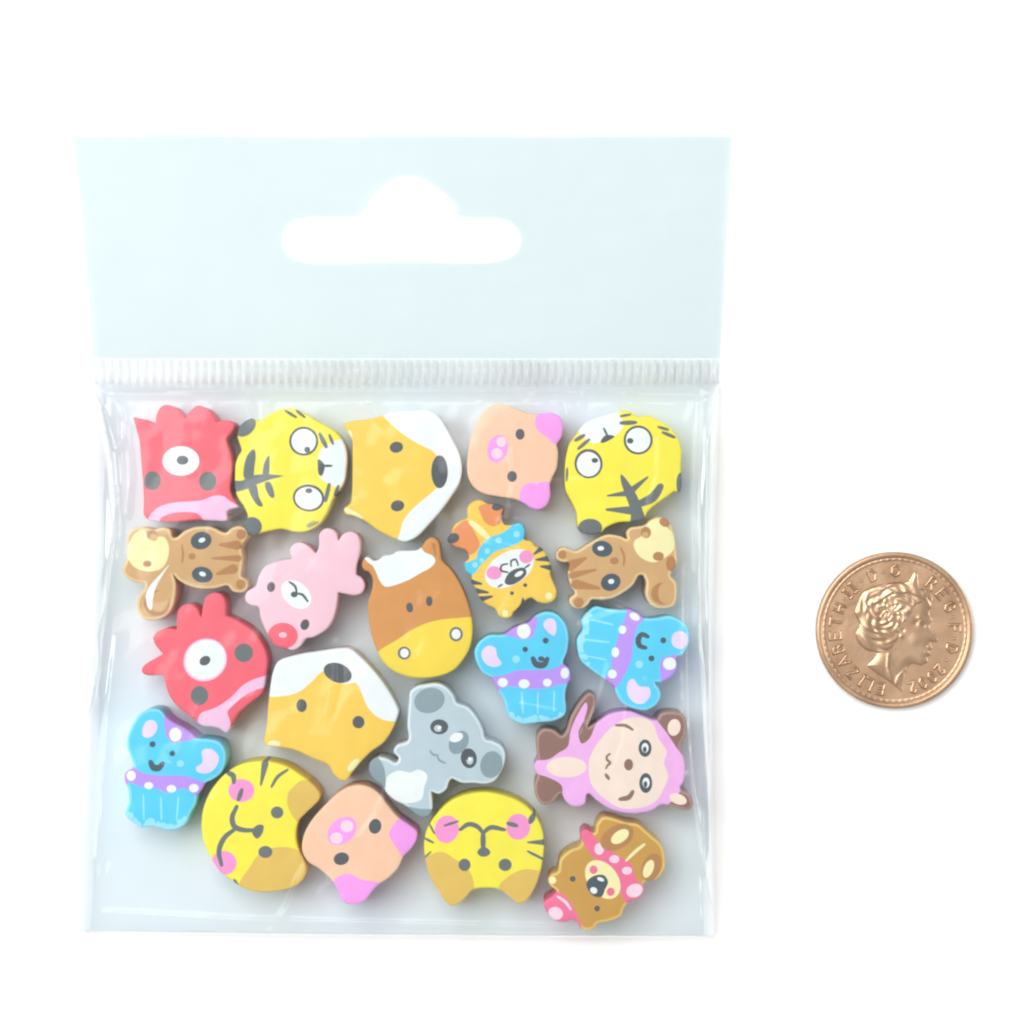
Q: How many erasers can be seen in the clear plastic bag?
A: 21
